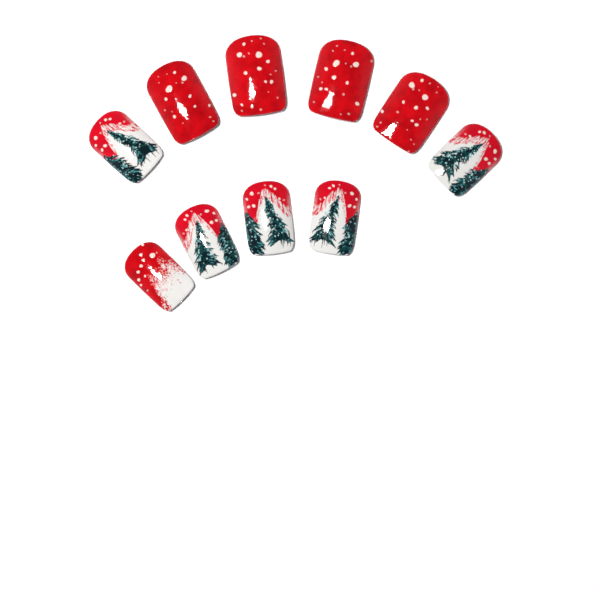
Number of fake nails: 10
